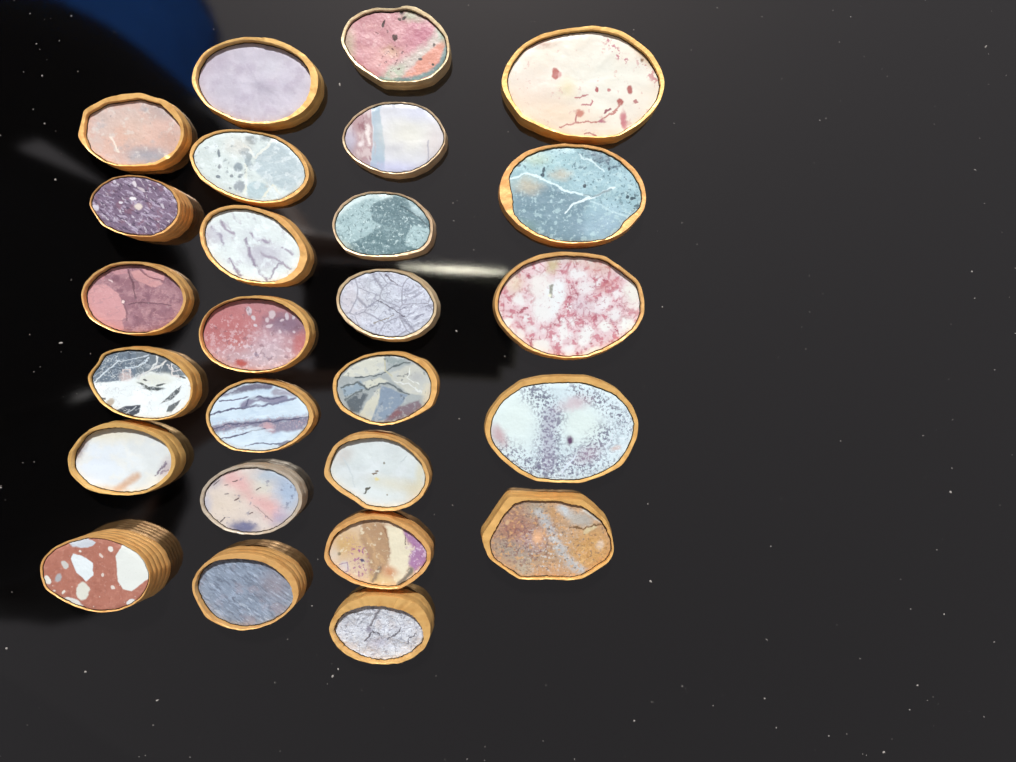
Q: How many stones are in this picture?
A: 26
